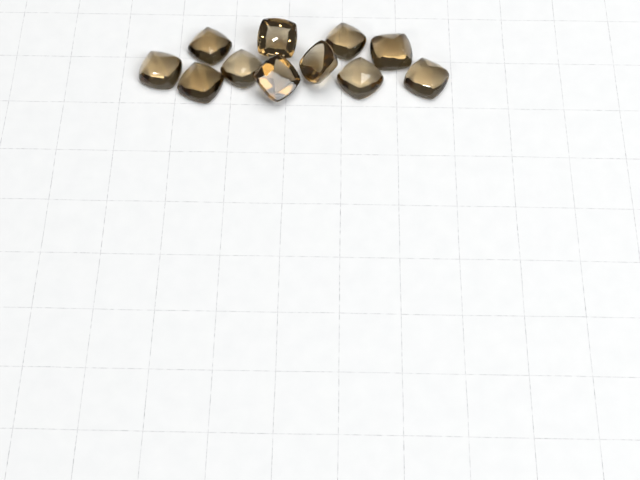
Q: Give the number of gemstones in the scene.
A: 11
